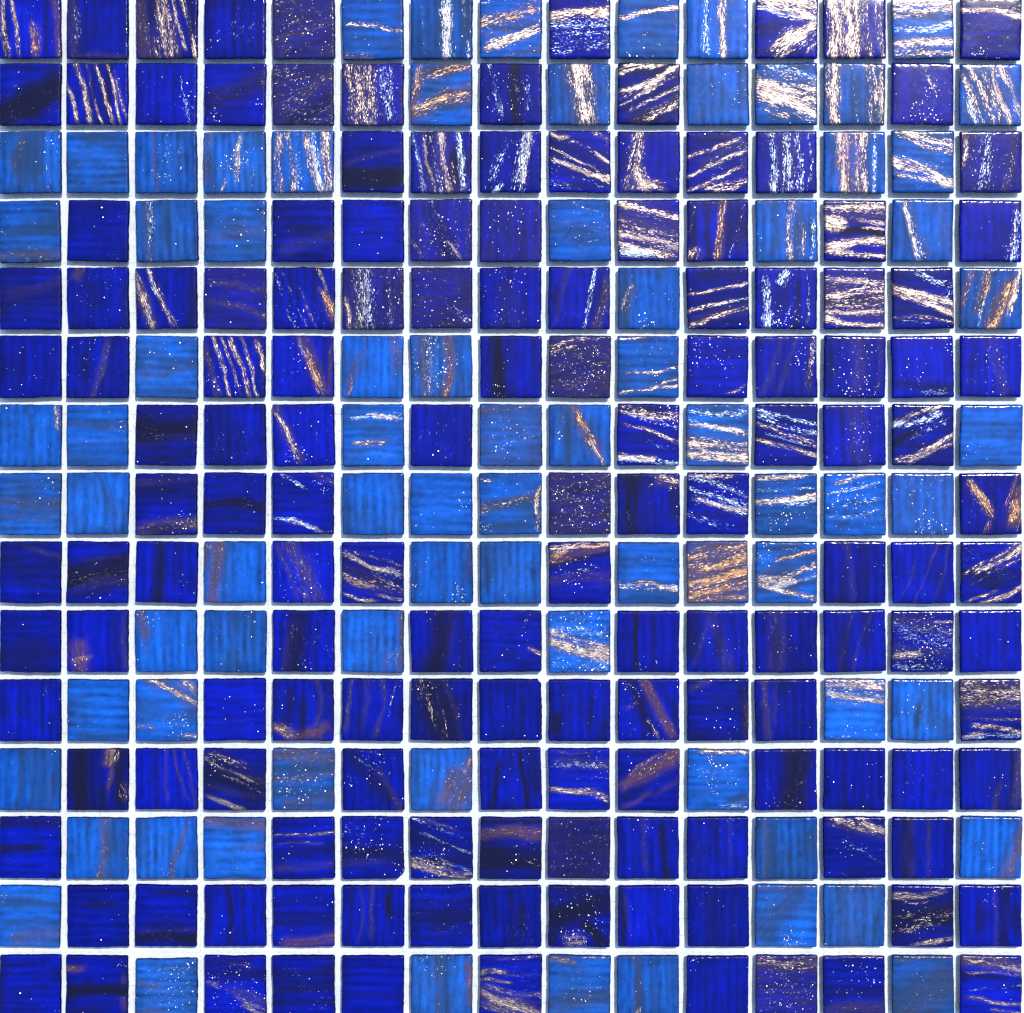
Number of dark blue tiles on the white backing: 148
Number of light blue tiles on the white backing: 77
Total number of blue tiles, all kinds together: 225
